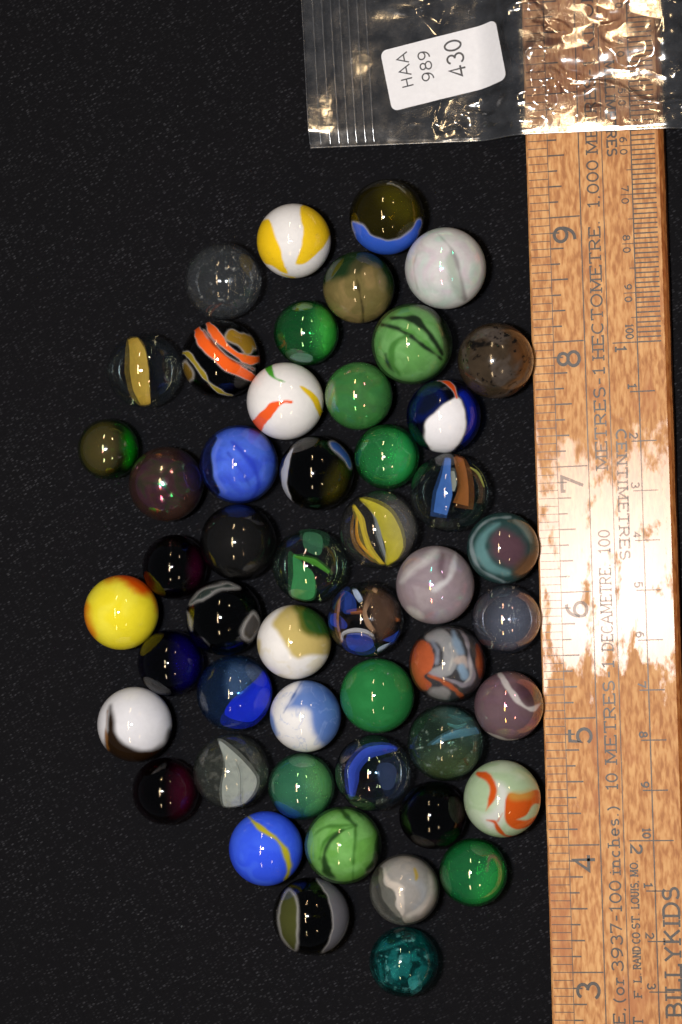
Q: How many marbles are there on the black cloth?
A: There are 50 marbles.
